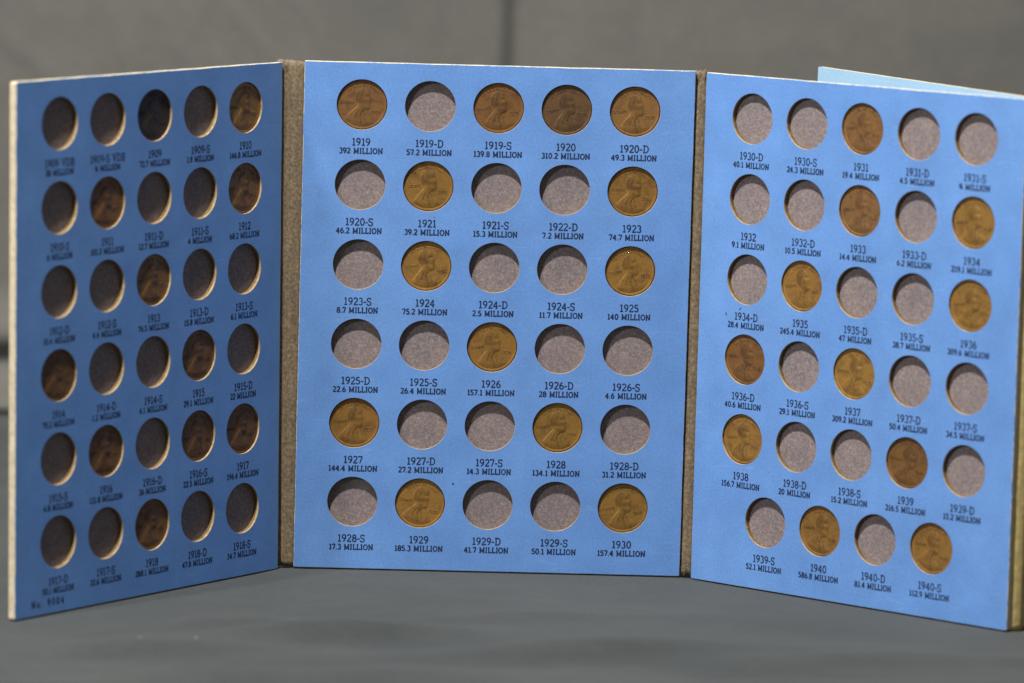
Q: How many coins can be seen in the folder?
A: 35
